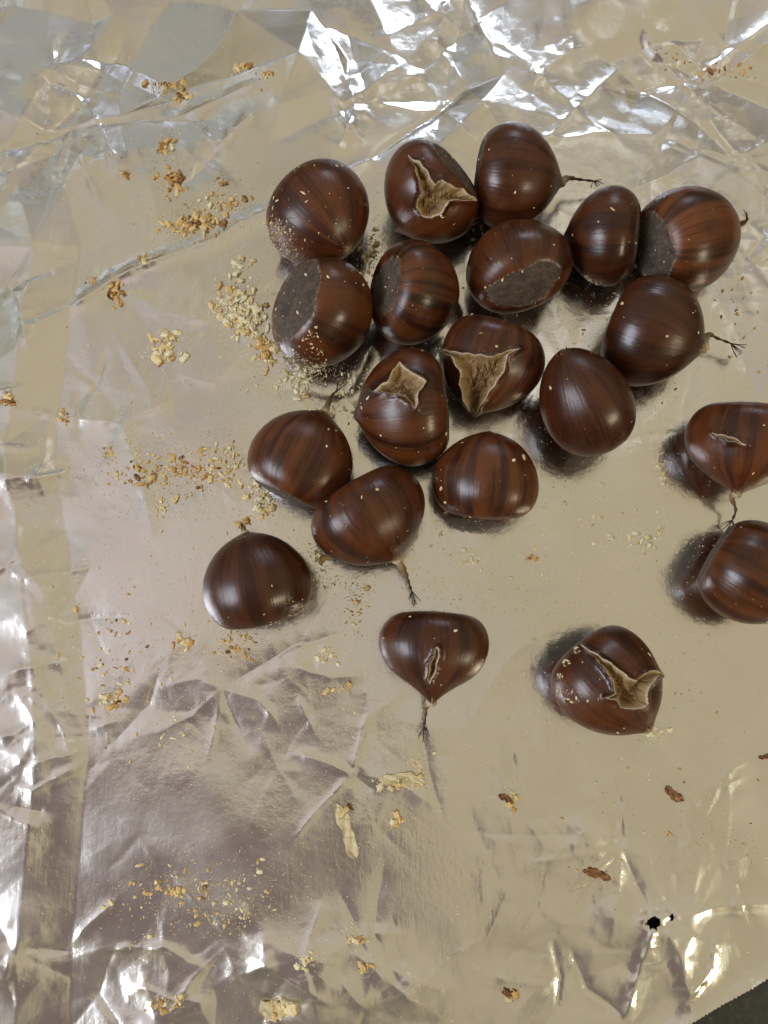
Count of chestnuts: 20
